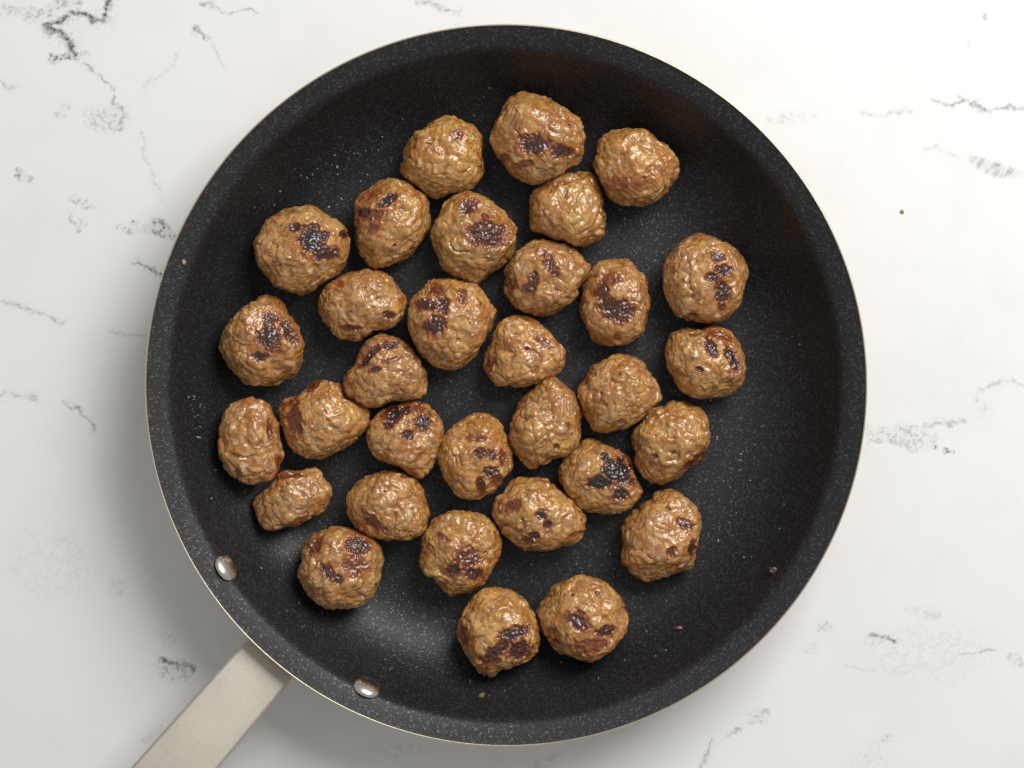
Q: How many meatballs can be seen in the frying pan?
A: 32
